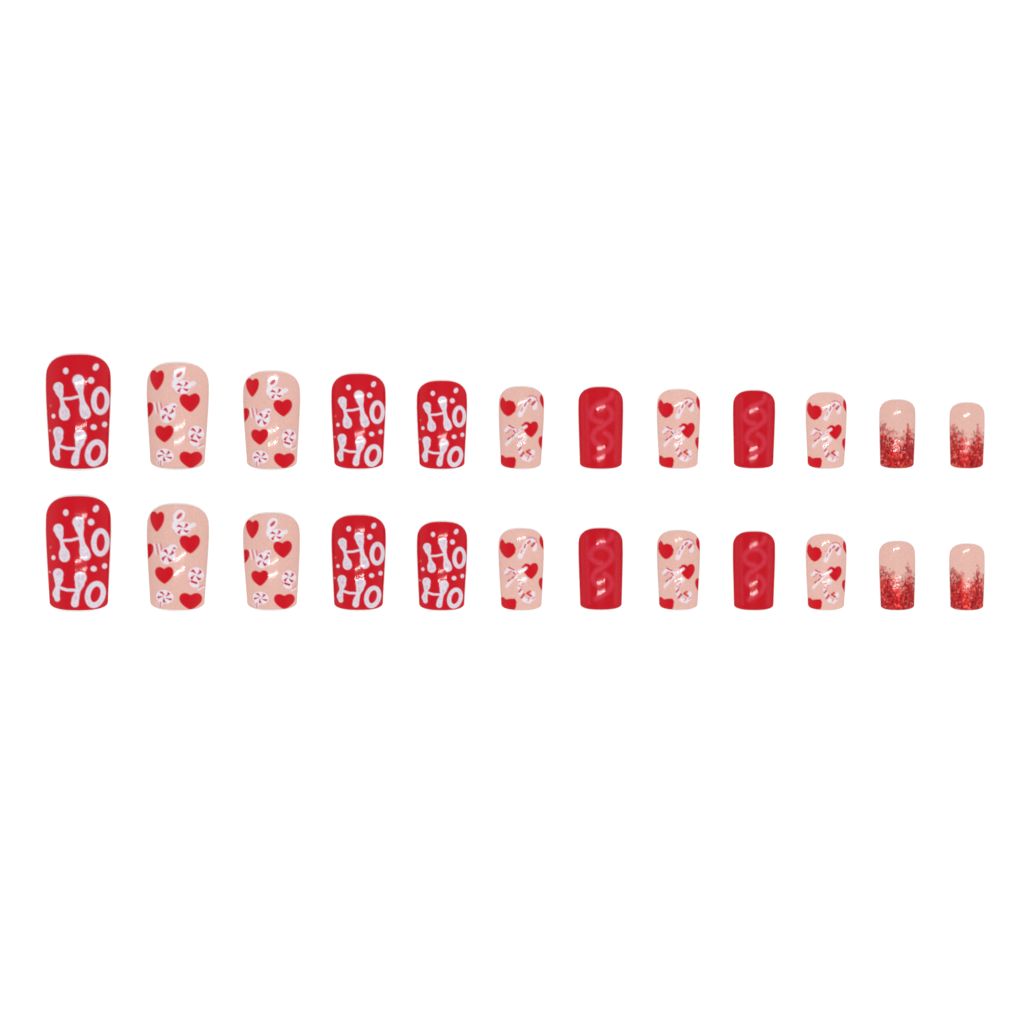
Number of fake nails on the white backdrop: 24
